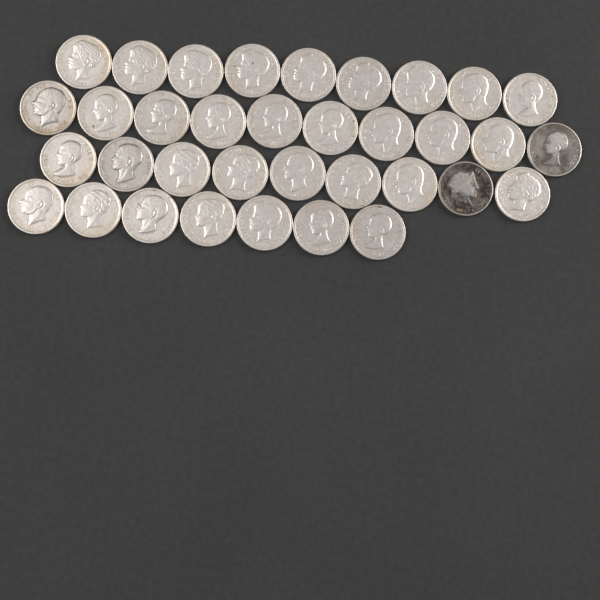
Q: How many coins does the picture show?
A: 35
